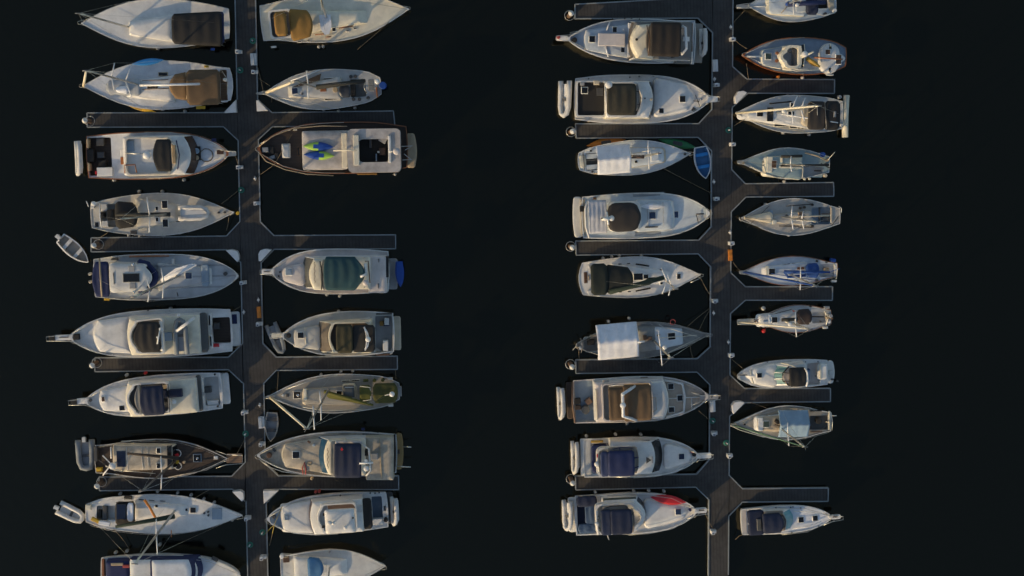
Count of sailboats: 20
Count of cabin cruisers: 18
